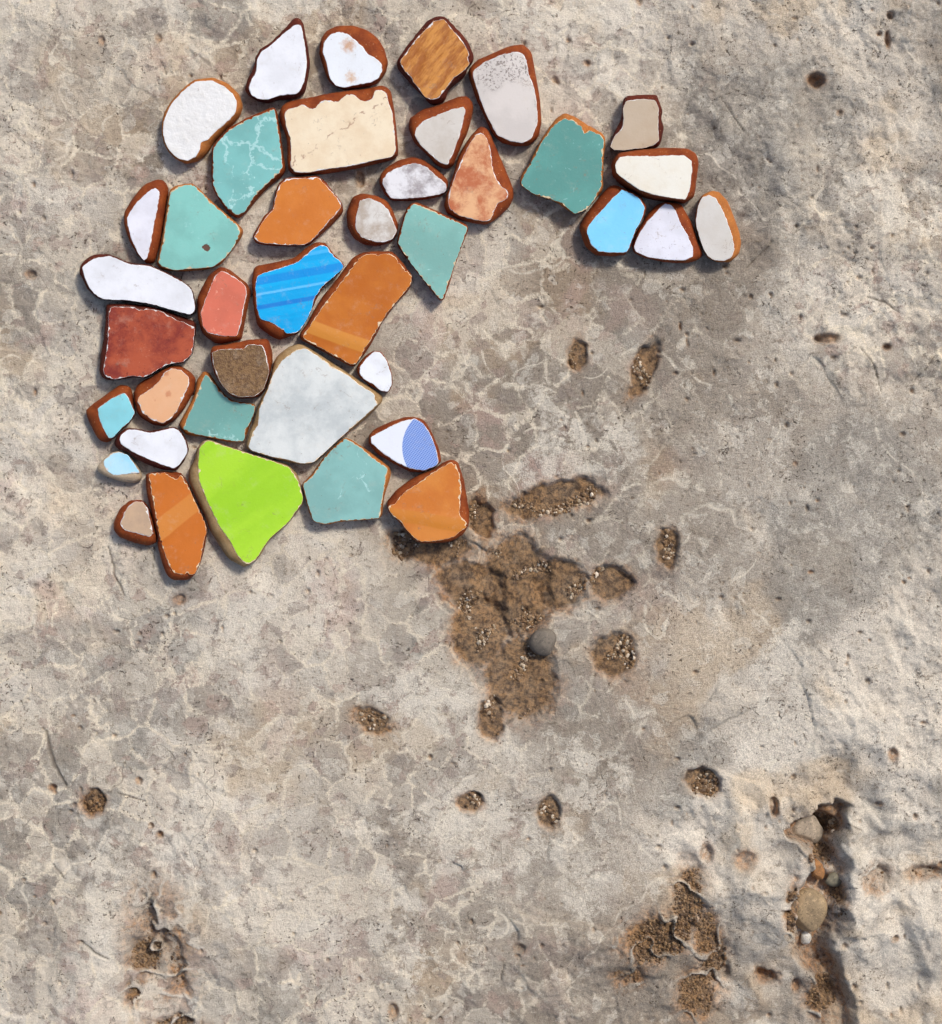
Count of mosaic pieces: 40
